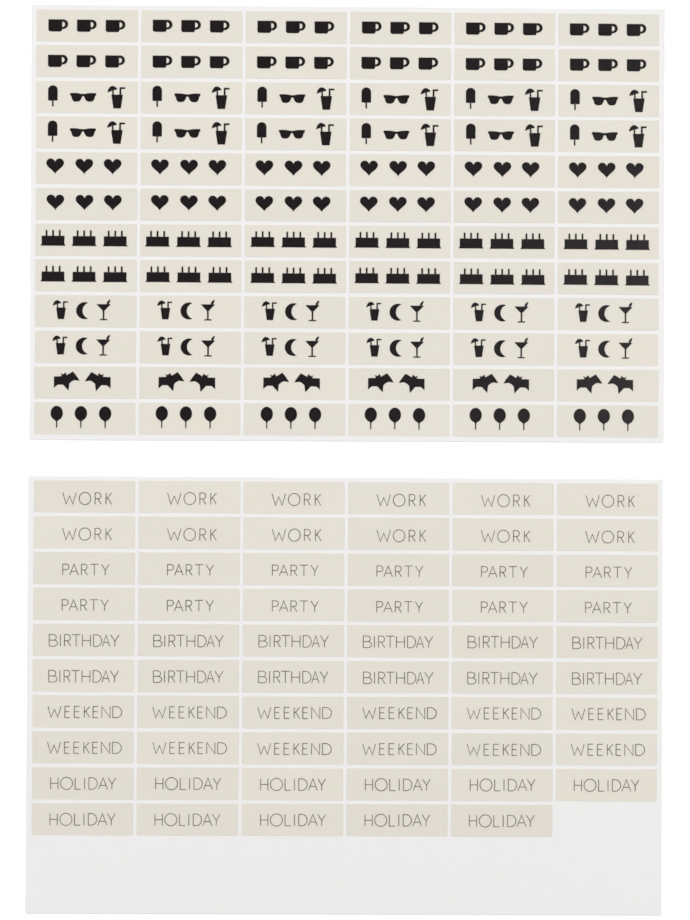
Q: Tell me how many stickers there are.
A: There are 131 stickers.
